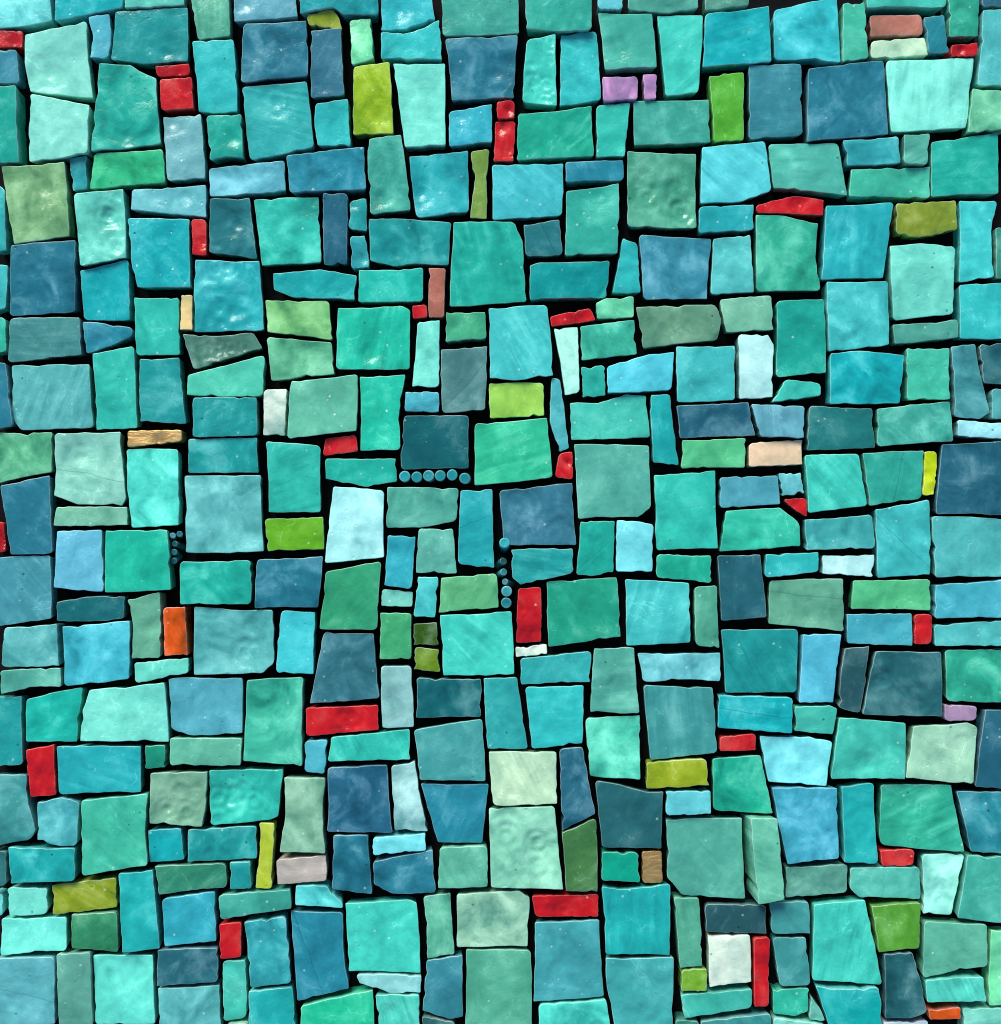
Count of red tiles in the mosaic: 23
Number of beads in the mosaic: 17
